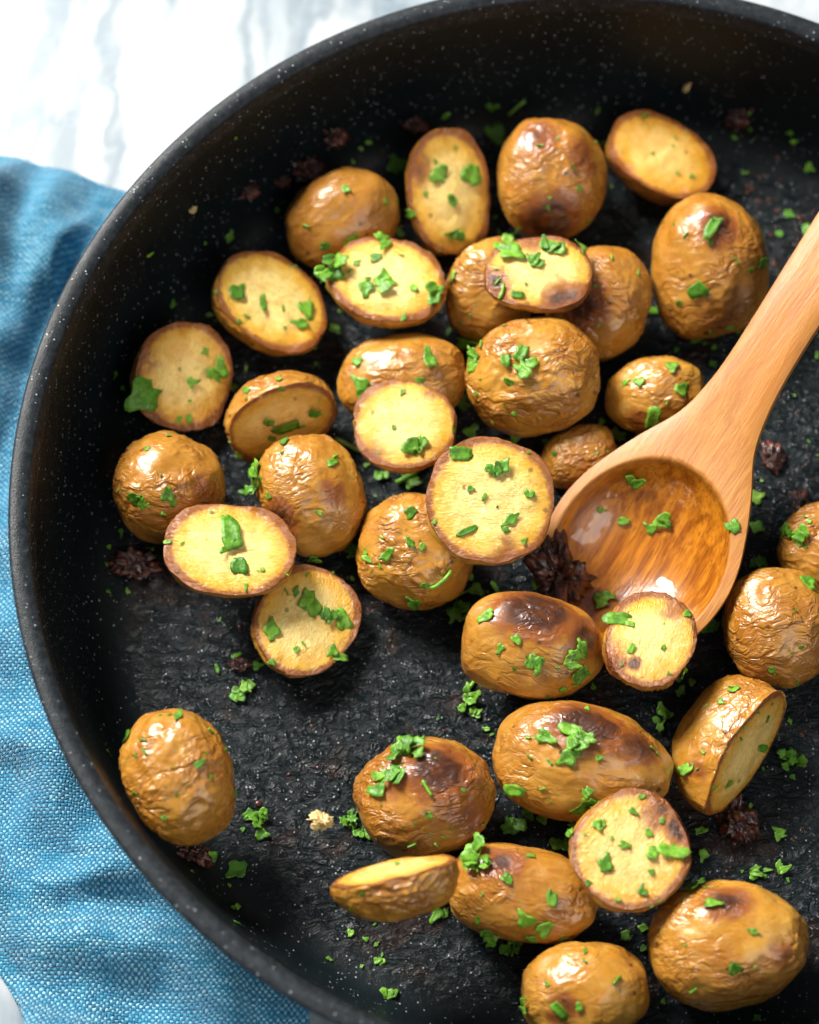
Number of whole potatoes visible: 21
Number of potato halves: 15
